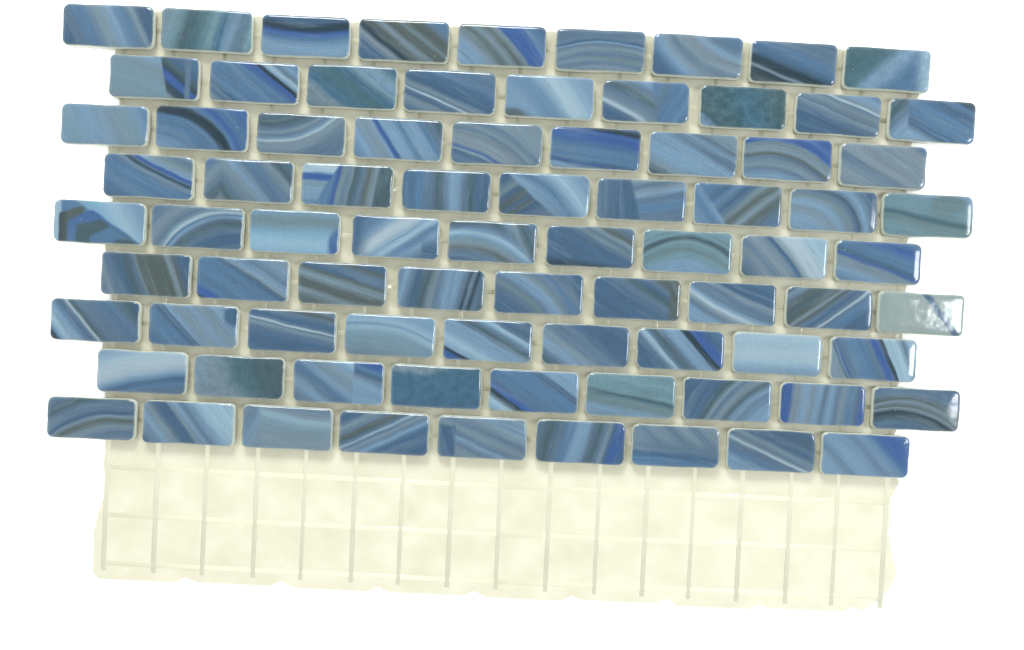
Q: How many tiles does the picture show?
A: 81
